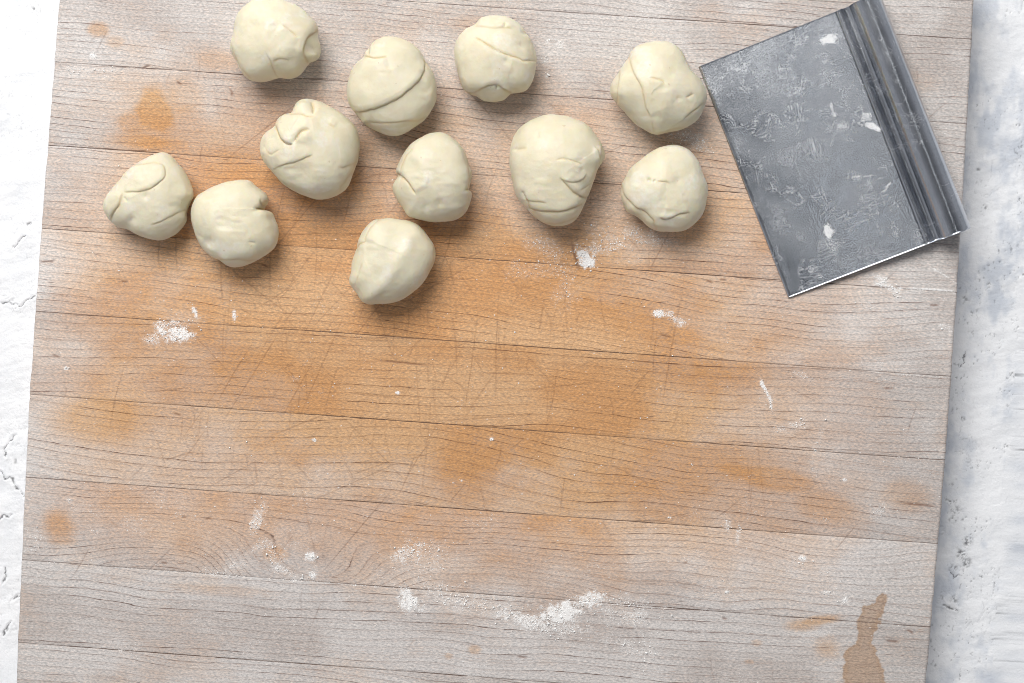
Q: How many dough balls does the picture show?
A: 11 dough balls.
